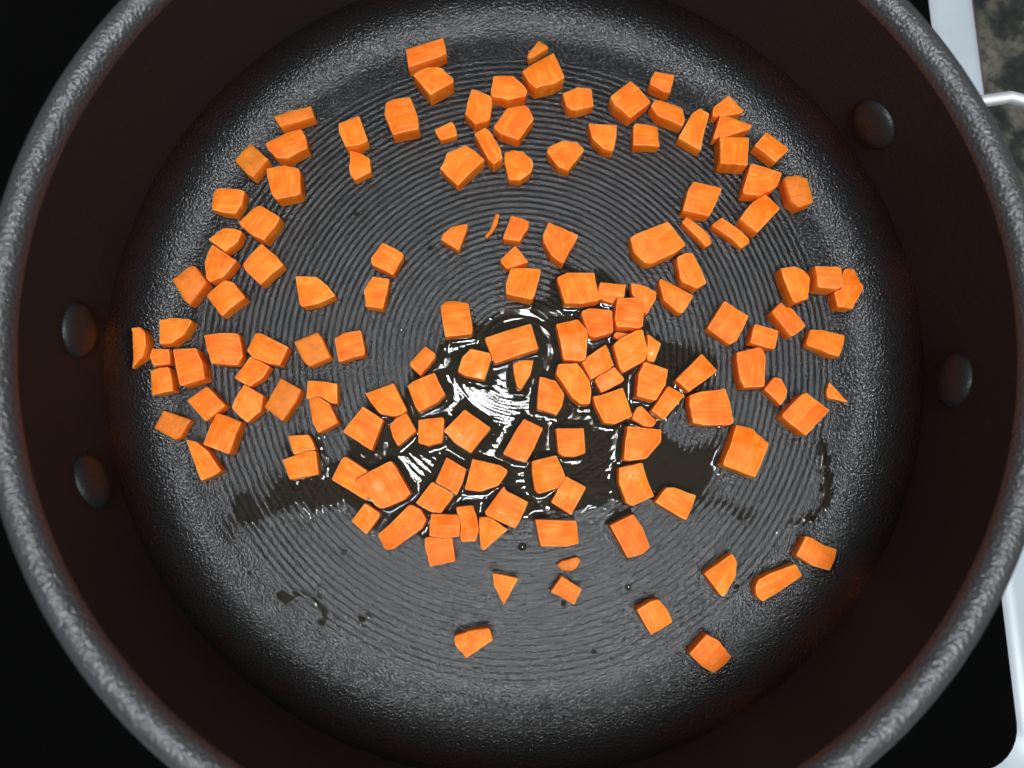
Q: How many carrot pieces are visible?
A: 147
